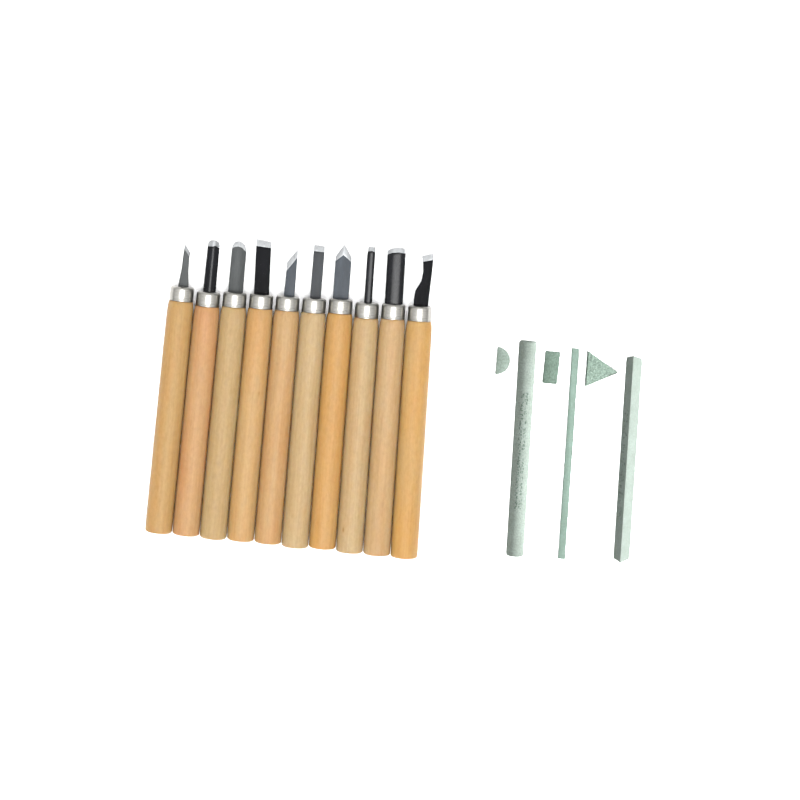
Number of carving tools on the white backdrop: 10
